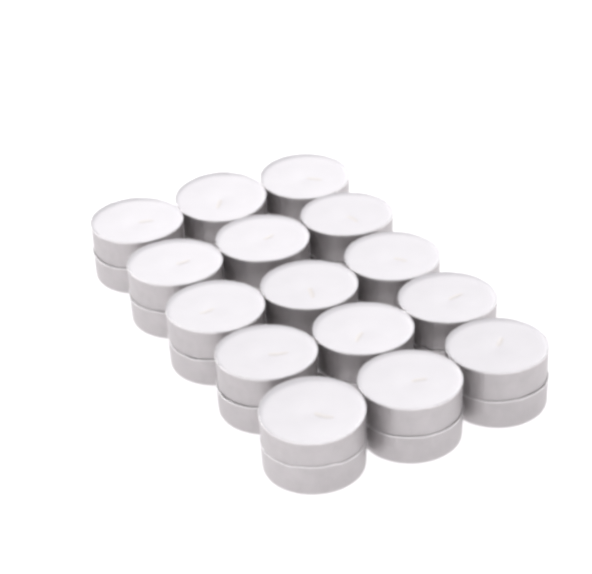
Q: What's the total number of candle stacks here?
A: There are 15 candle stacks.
